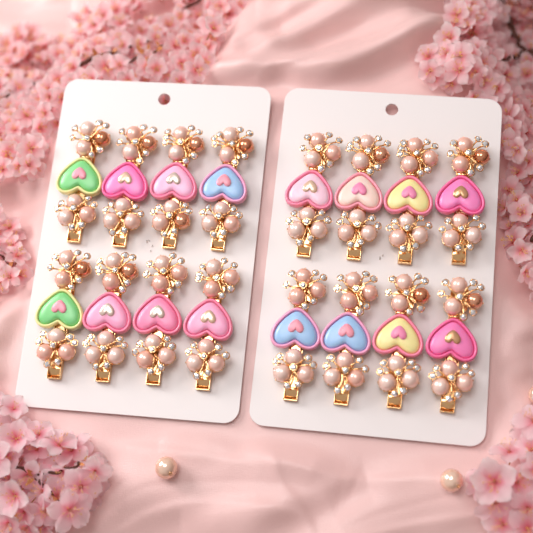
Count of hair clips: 16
